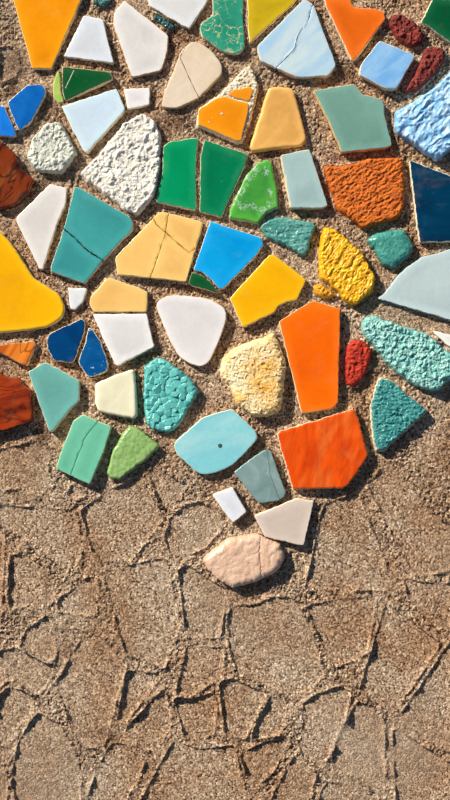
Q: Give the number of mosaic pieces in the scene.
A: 71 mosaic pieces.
